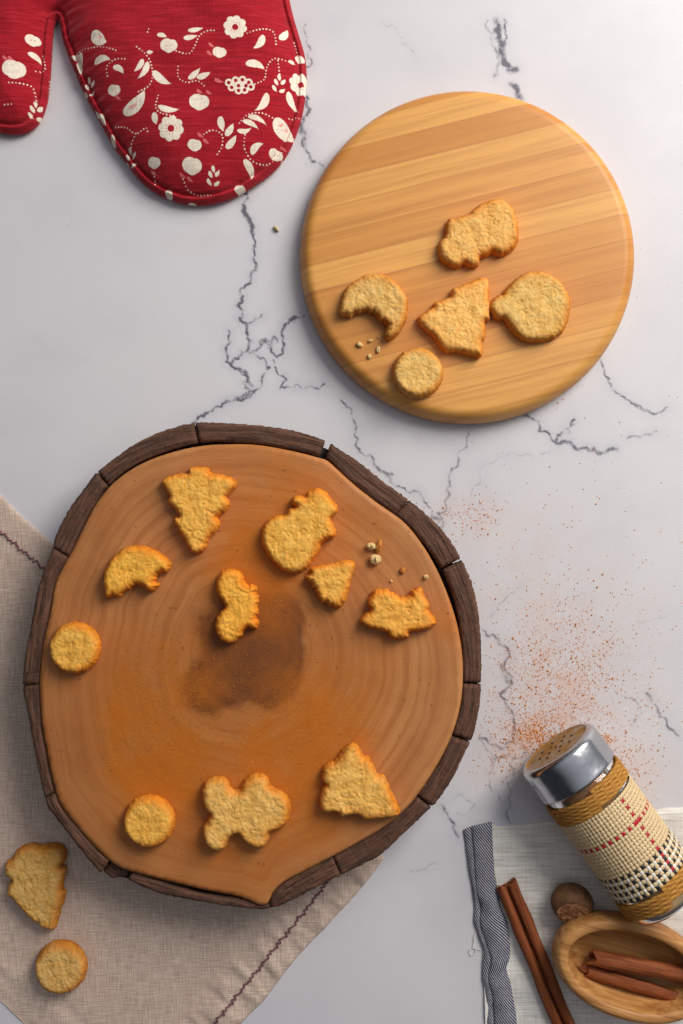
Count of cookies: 17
